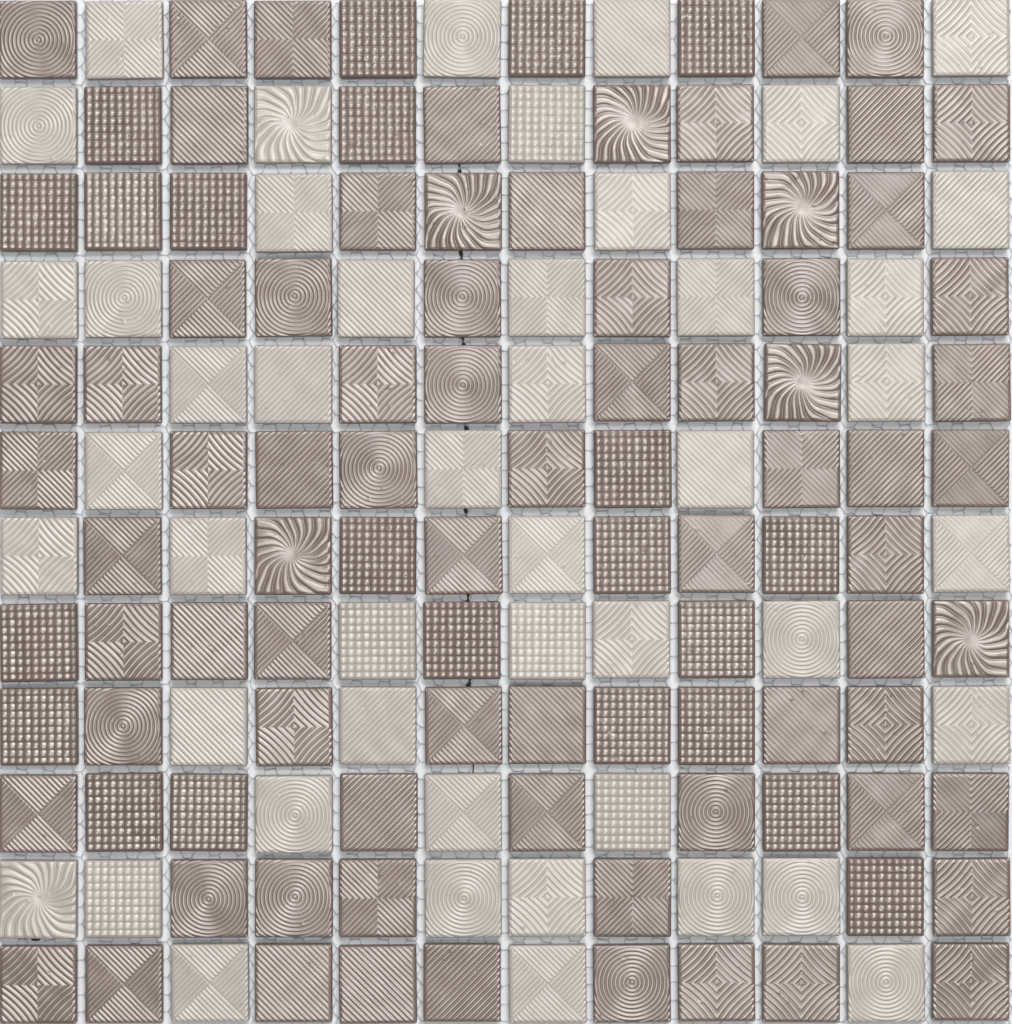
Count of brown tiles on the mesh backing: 97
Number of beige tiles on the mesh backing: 47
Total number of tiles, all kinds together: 144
